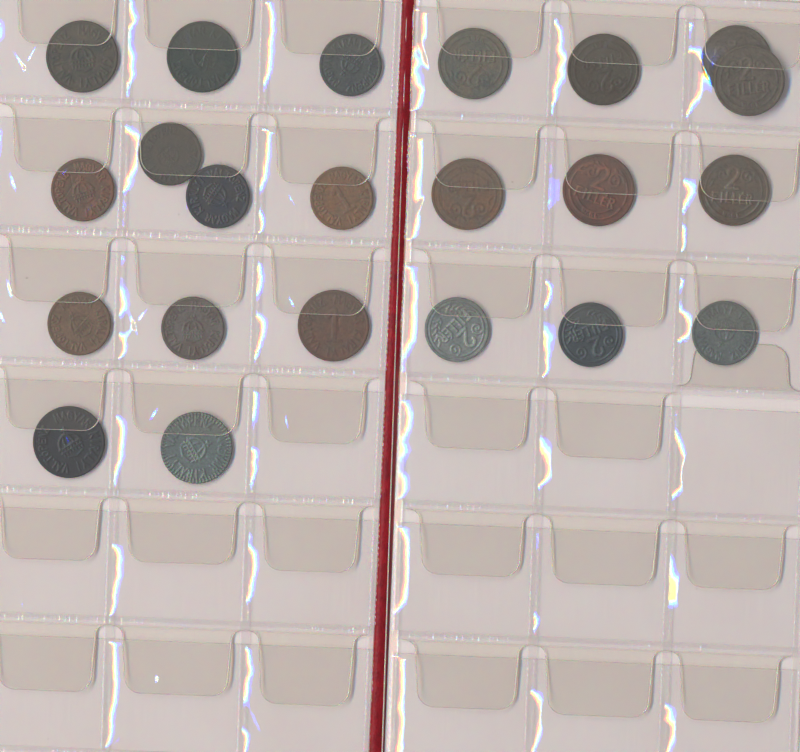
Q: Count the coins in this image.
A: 22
